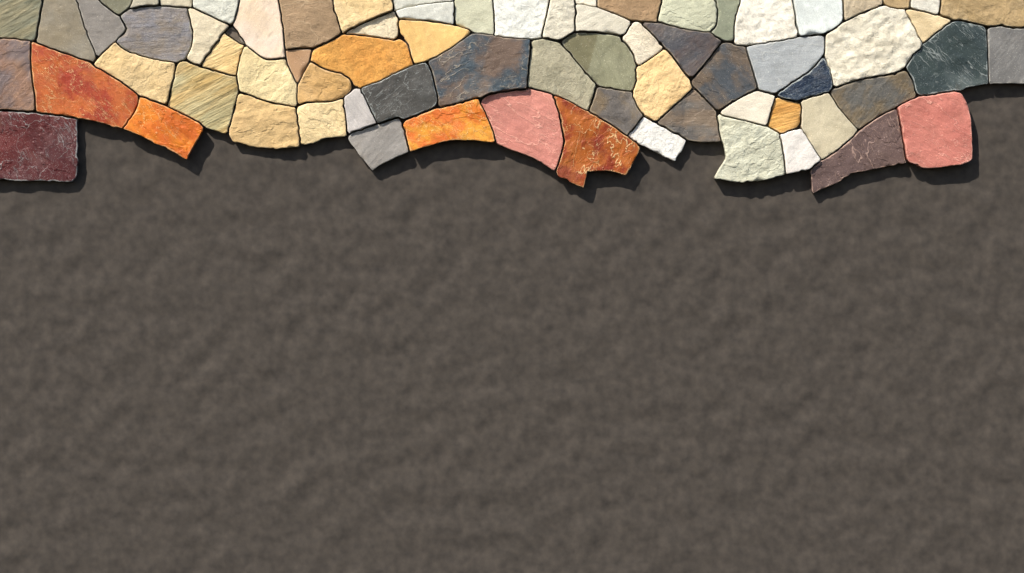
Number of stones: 74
